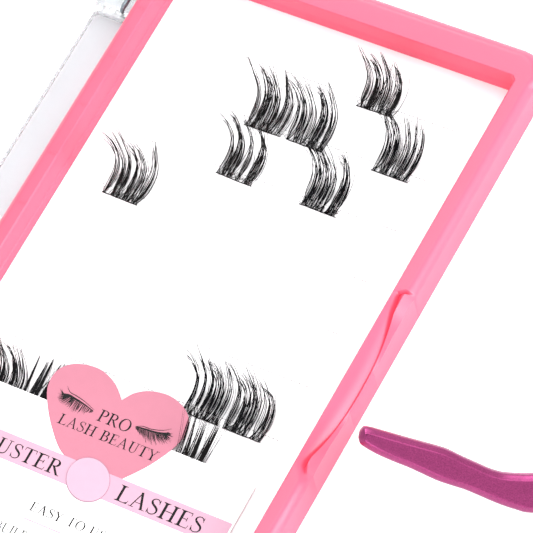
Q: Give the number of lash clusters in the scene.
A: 12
